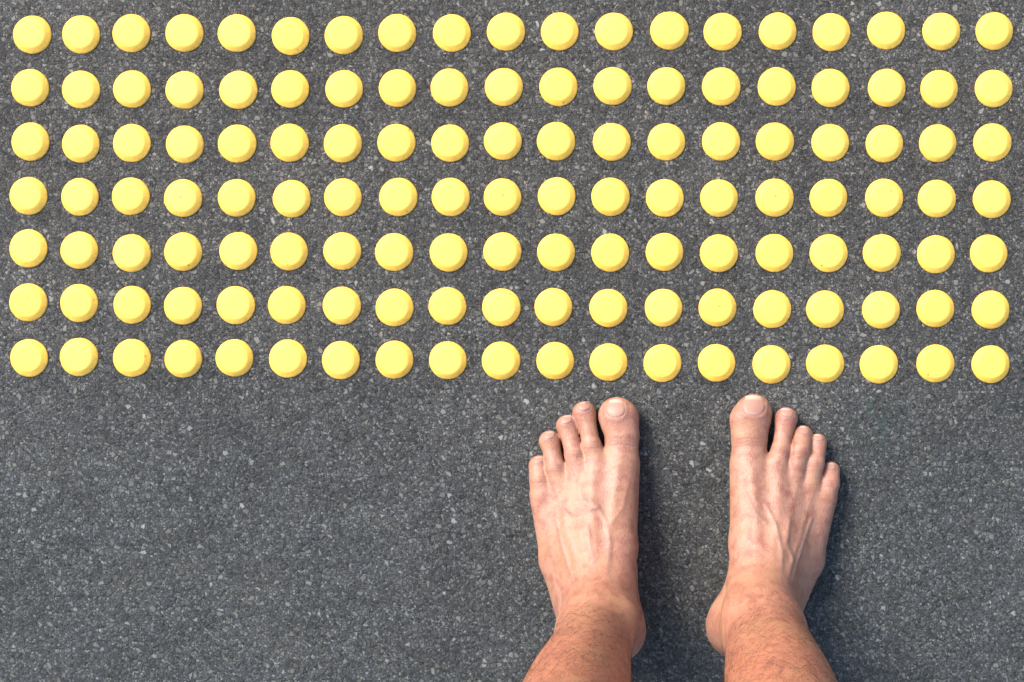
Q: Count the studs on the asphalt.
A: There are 133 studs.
